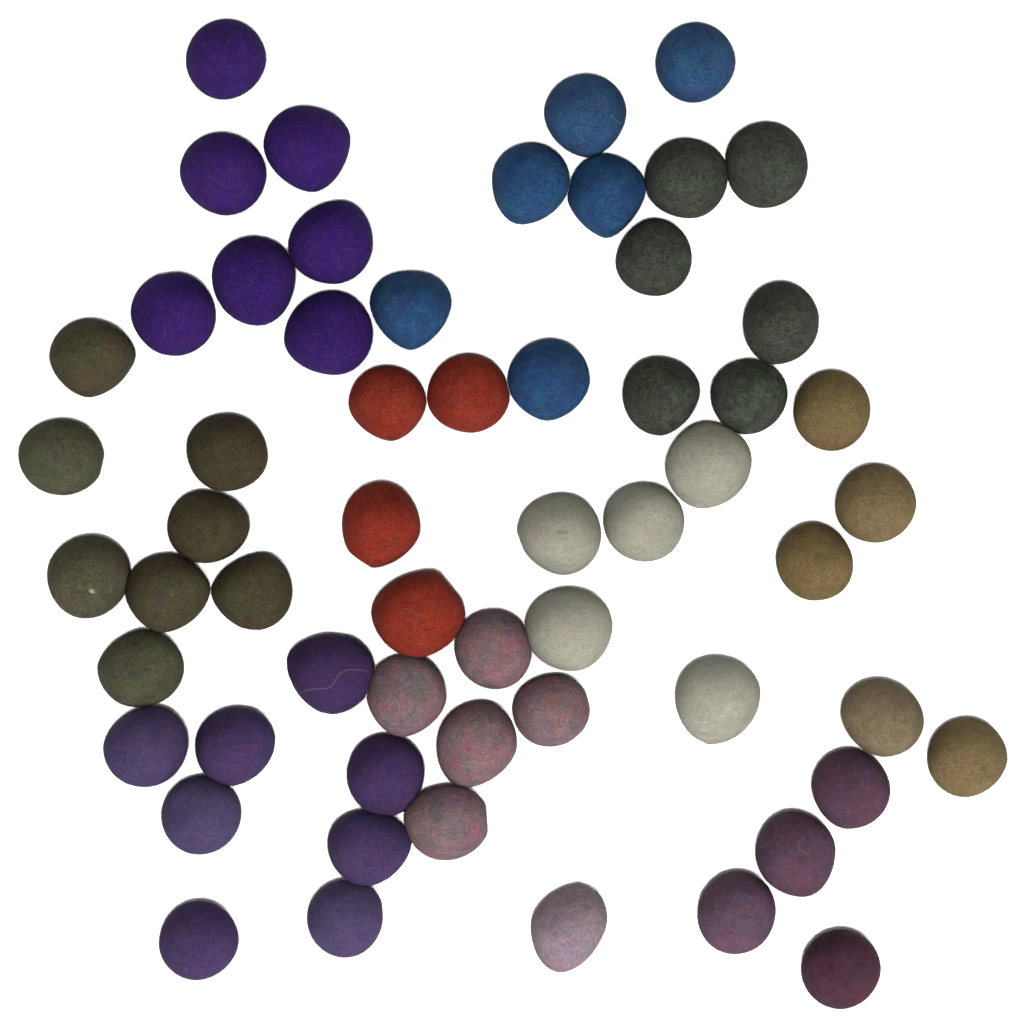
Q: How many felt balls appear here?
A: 59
